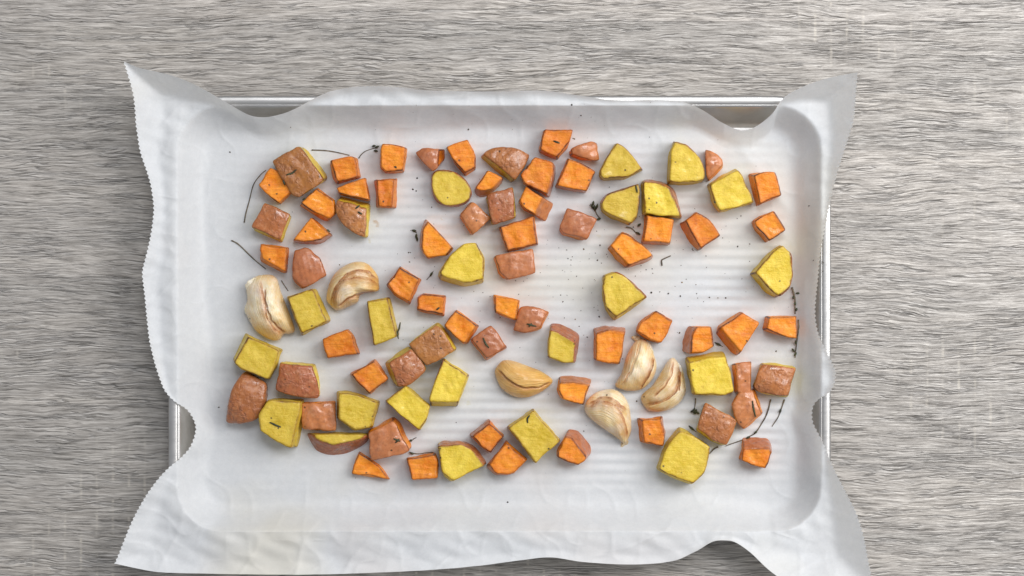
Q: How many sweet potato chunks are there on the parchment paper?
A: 53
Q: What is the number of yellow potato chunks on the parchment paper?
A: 33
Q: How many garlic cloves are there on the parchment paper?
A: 6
